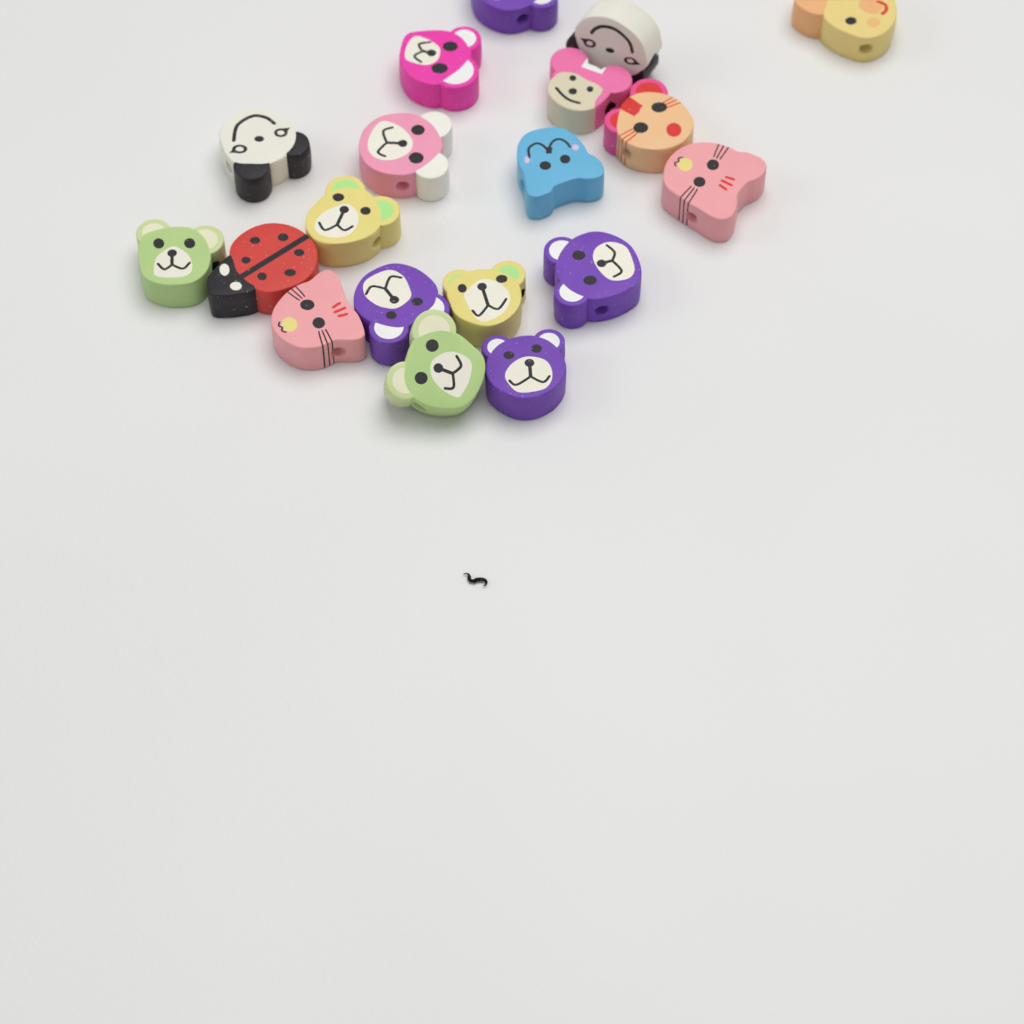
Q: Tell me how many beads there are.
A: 19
